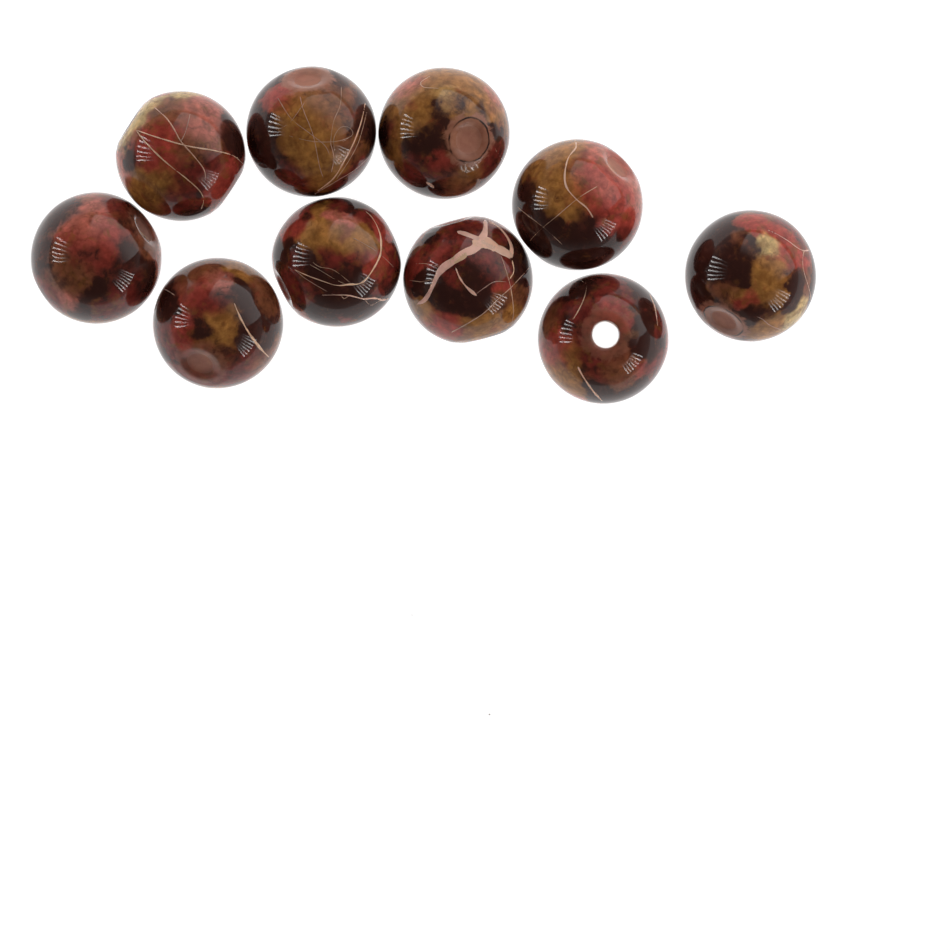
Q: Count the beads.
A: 10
